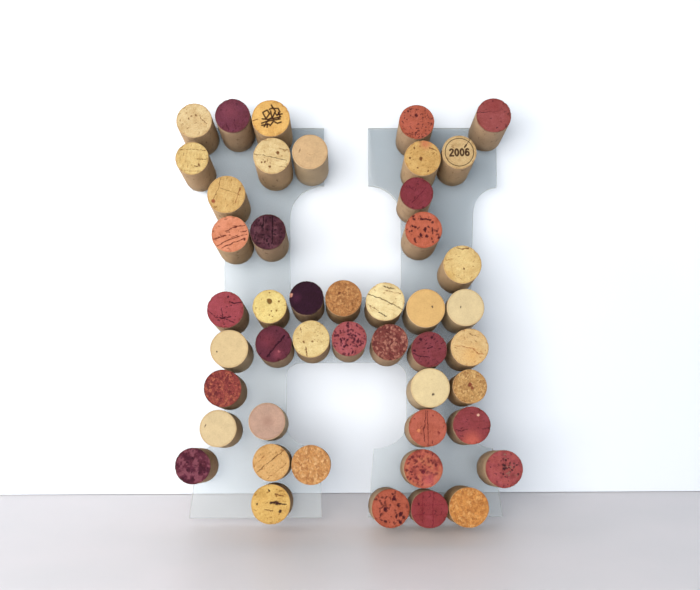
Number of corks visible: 46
